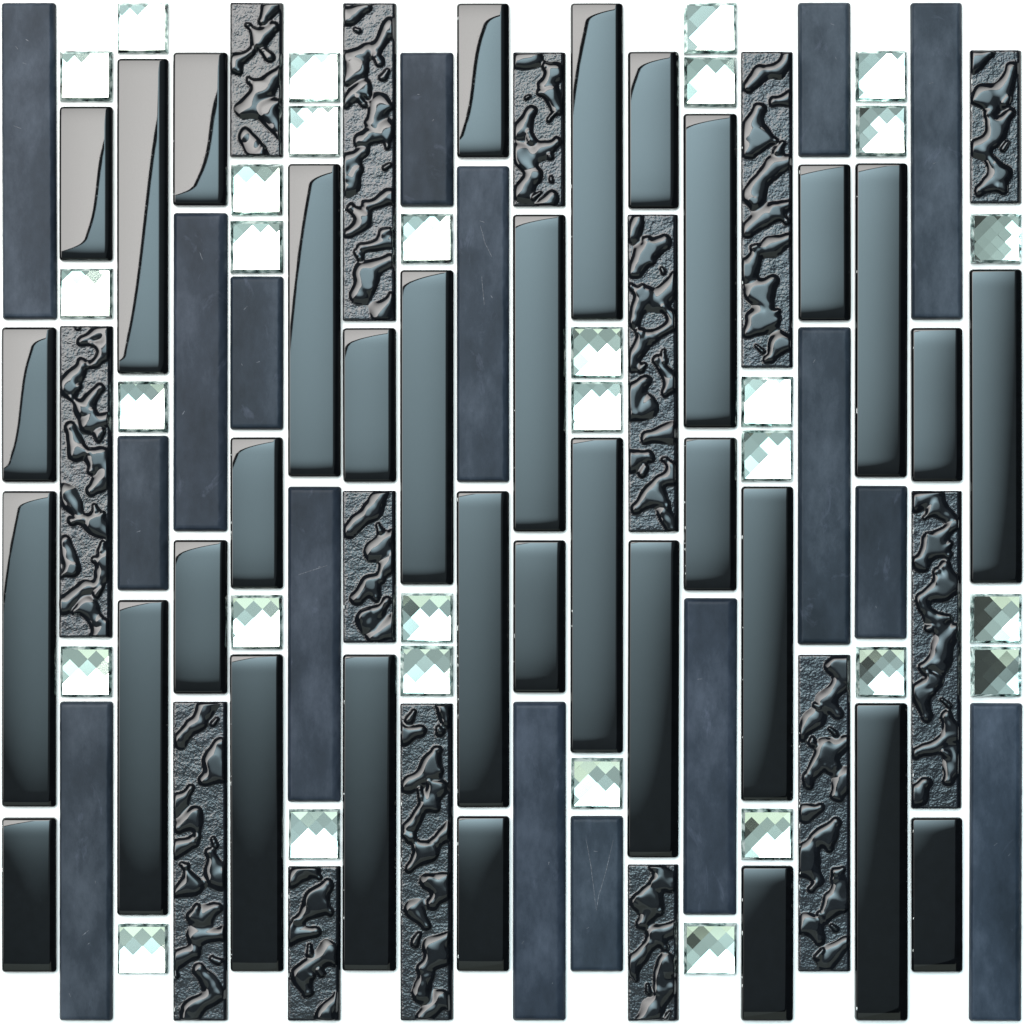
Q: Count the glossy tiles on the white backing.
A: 33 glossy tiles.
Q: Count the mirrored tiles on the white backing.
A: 30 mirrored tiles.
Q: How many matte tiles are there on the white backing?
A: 16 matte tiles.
